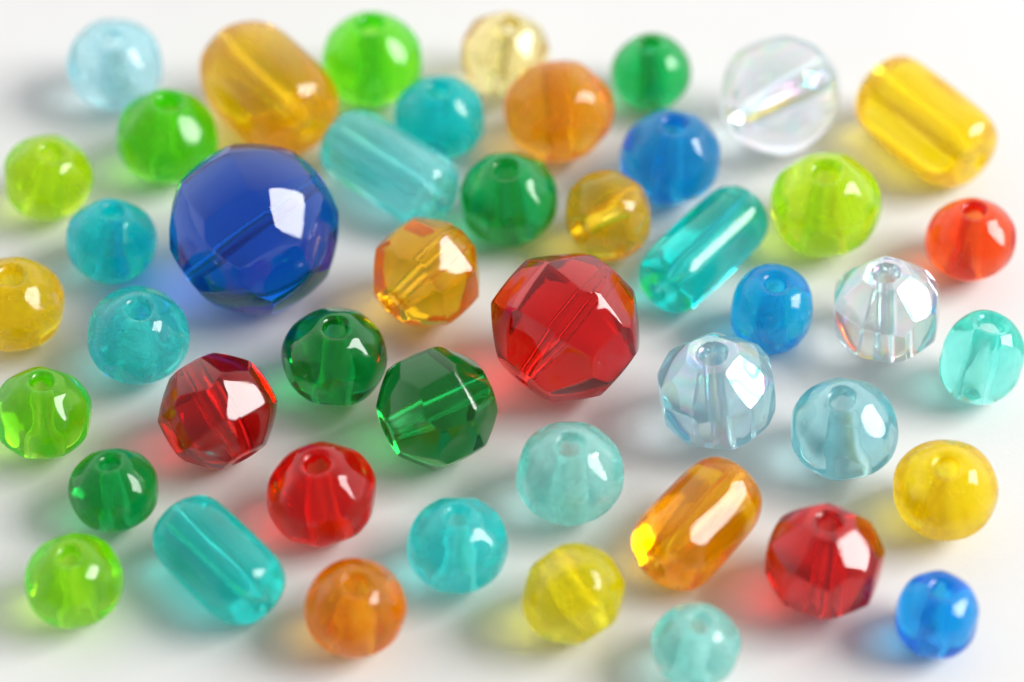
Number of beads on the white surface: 46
